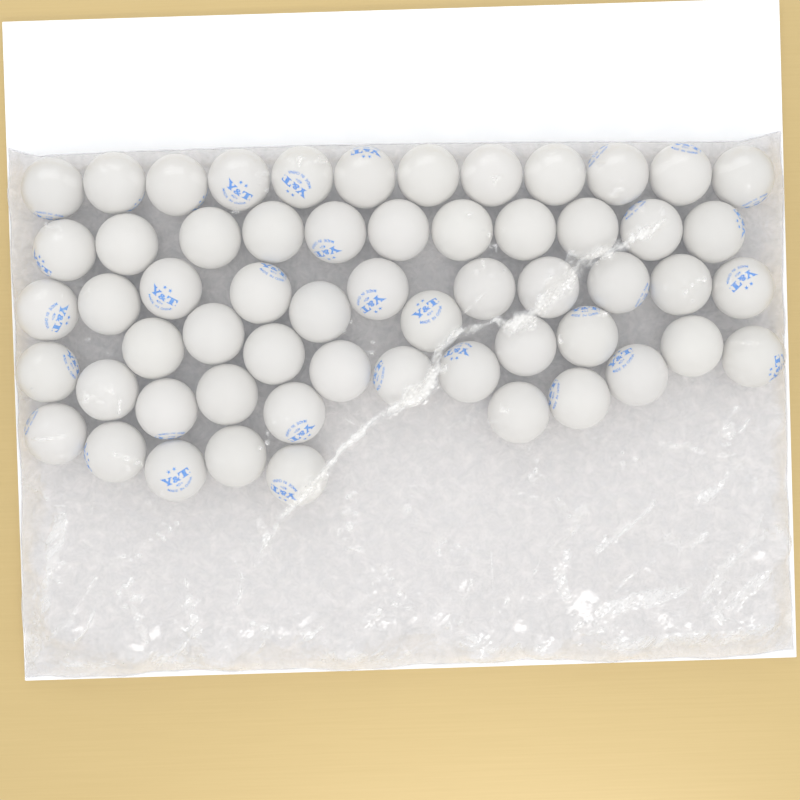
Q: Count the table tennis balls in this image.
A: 58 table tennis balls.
